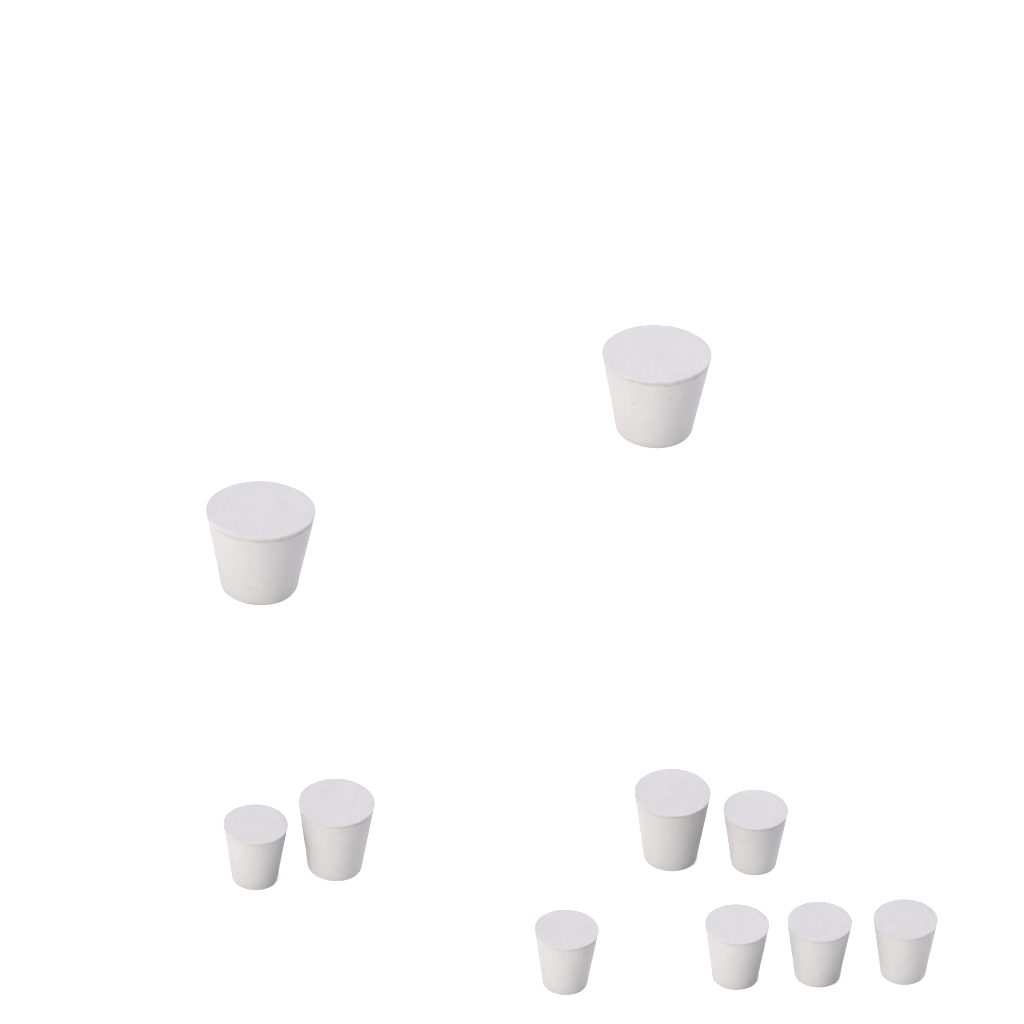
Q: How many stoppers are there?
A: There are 10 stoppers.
